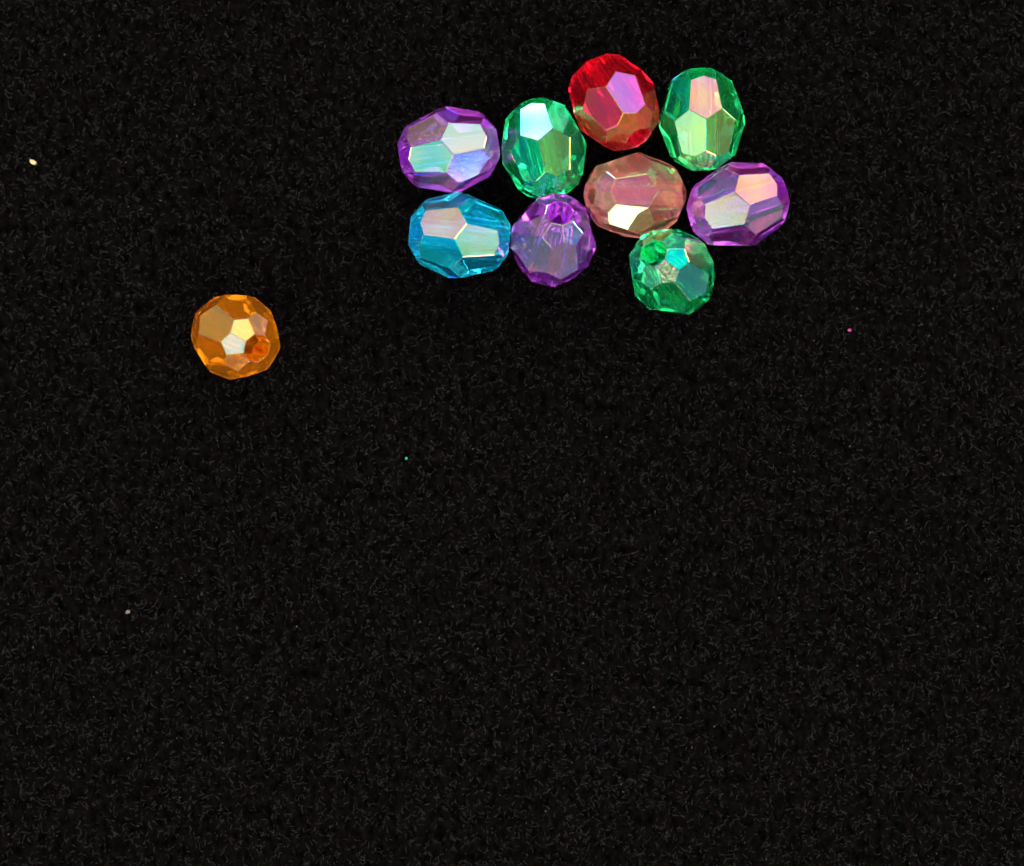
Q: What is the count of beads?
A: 10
